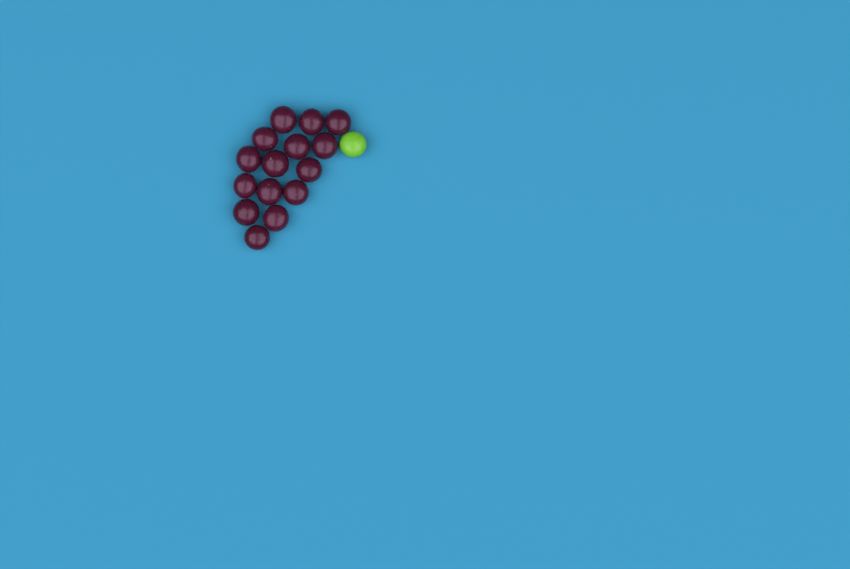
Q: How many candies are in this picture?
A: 16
